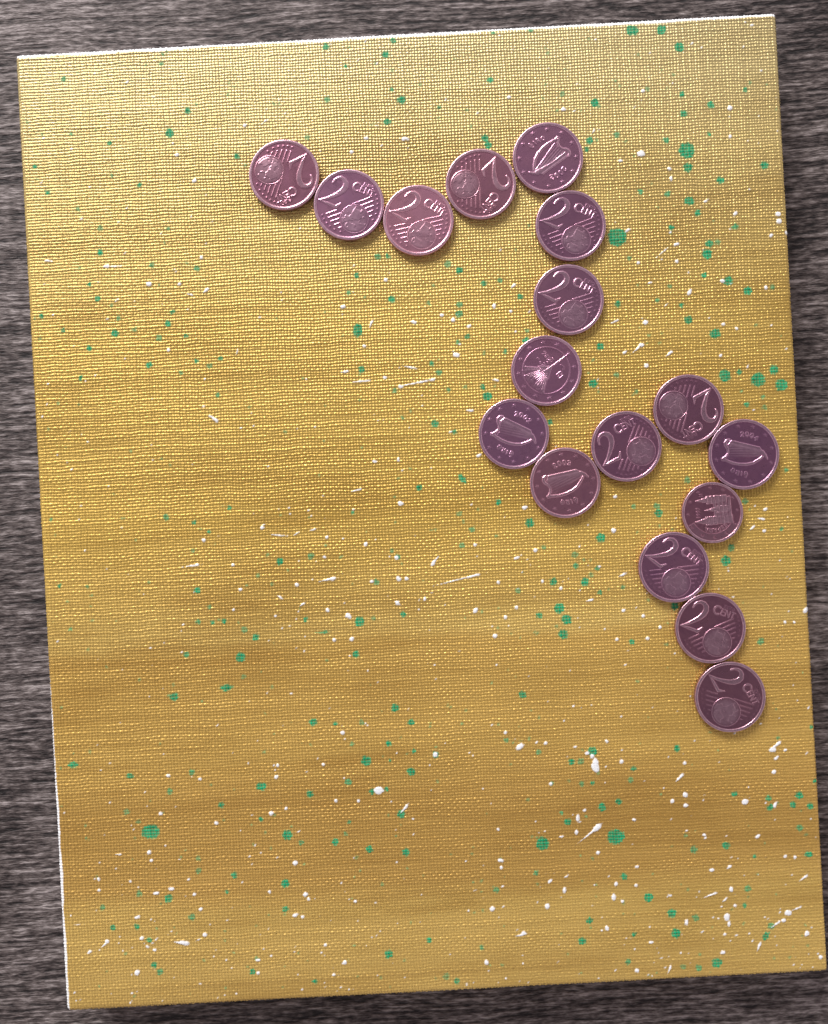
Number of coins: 17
